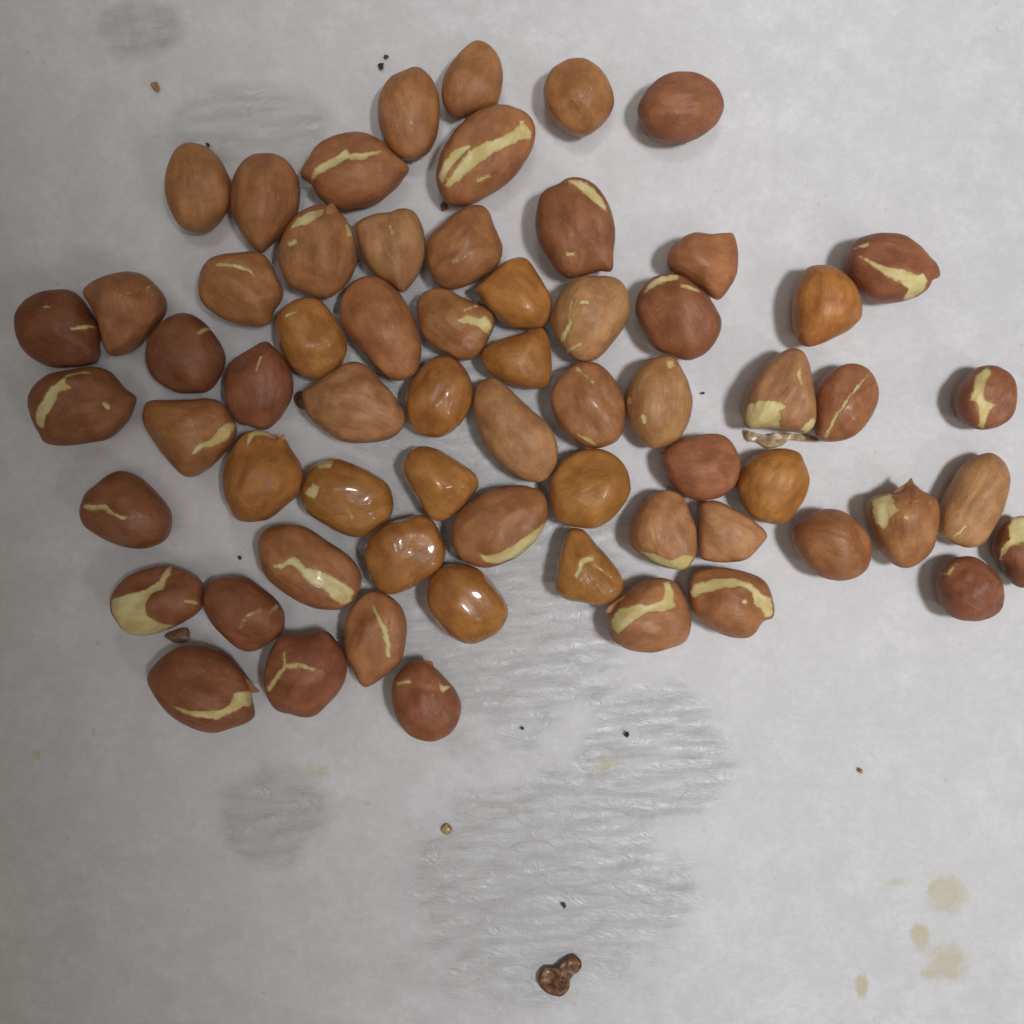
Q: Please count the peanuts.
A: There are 64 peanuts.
